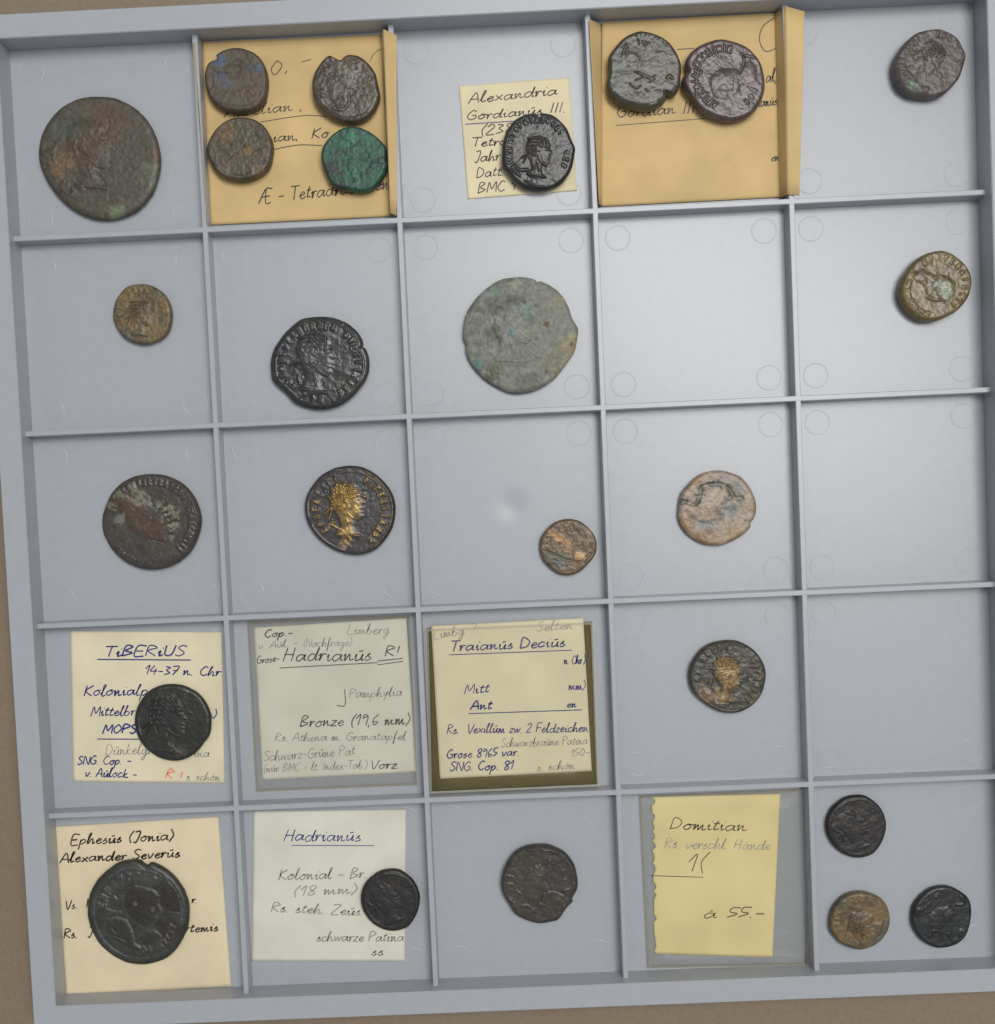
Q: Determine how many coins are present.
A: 25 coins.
